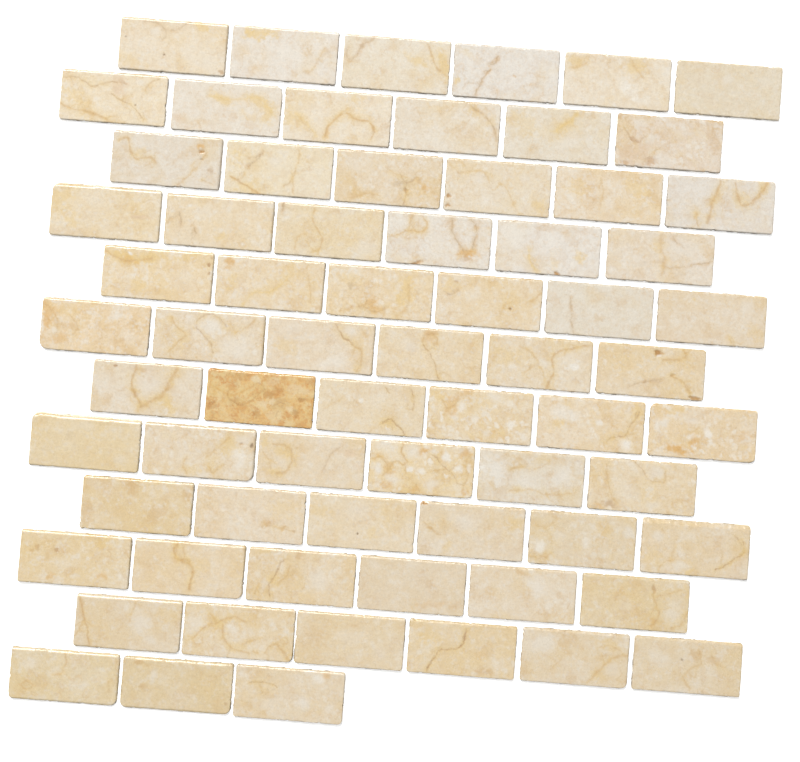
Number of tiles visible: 69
